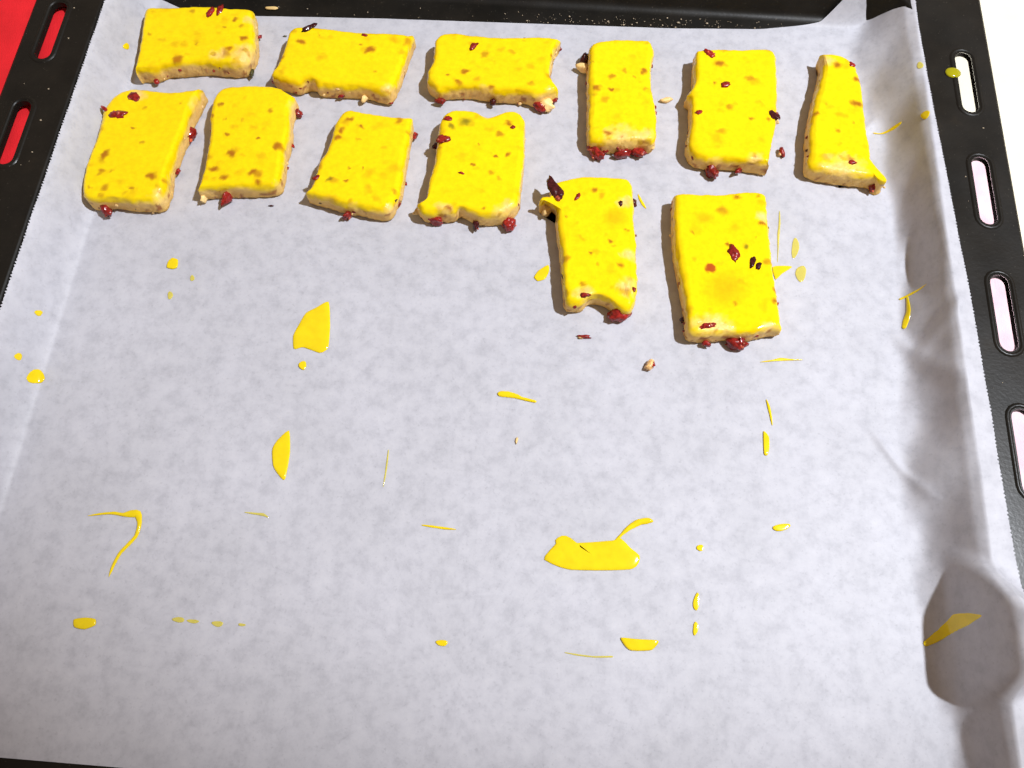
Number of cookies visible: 12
